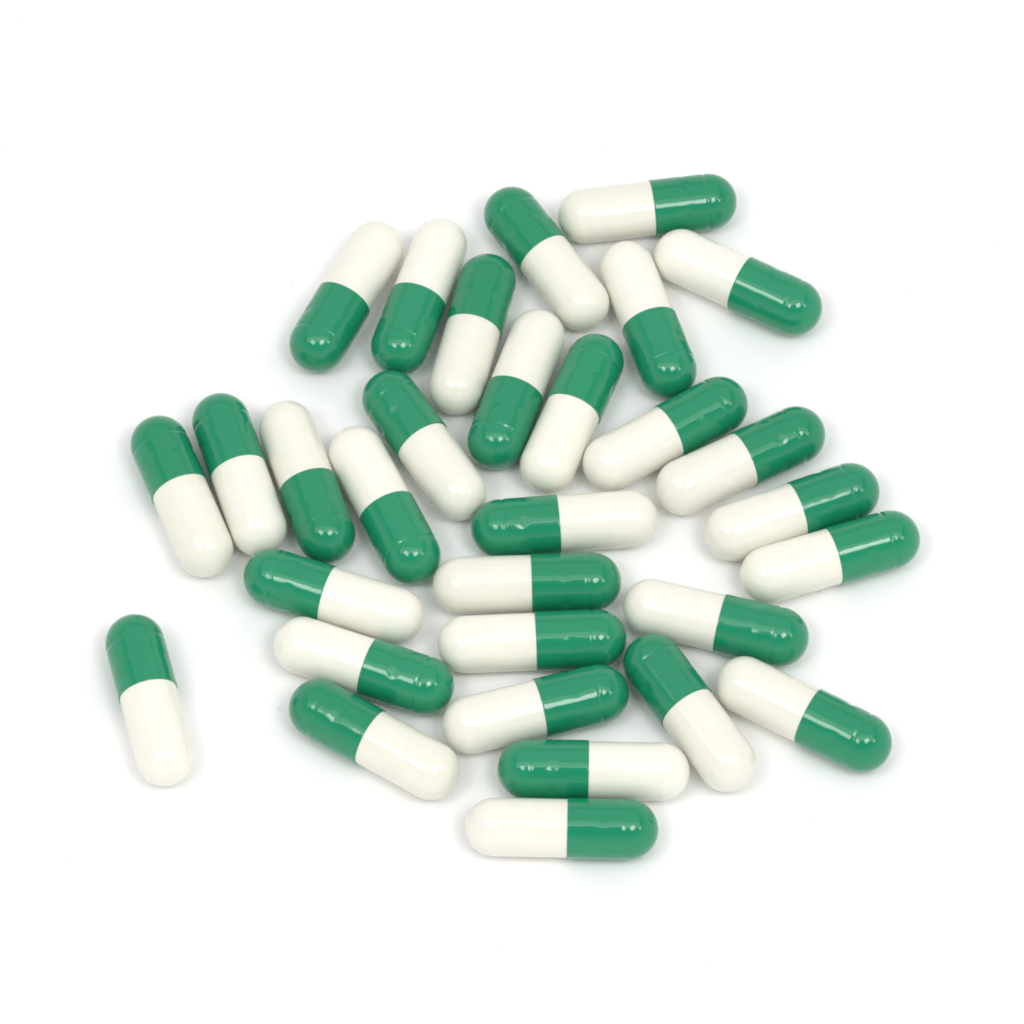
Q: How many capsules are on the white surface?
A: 31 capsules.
